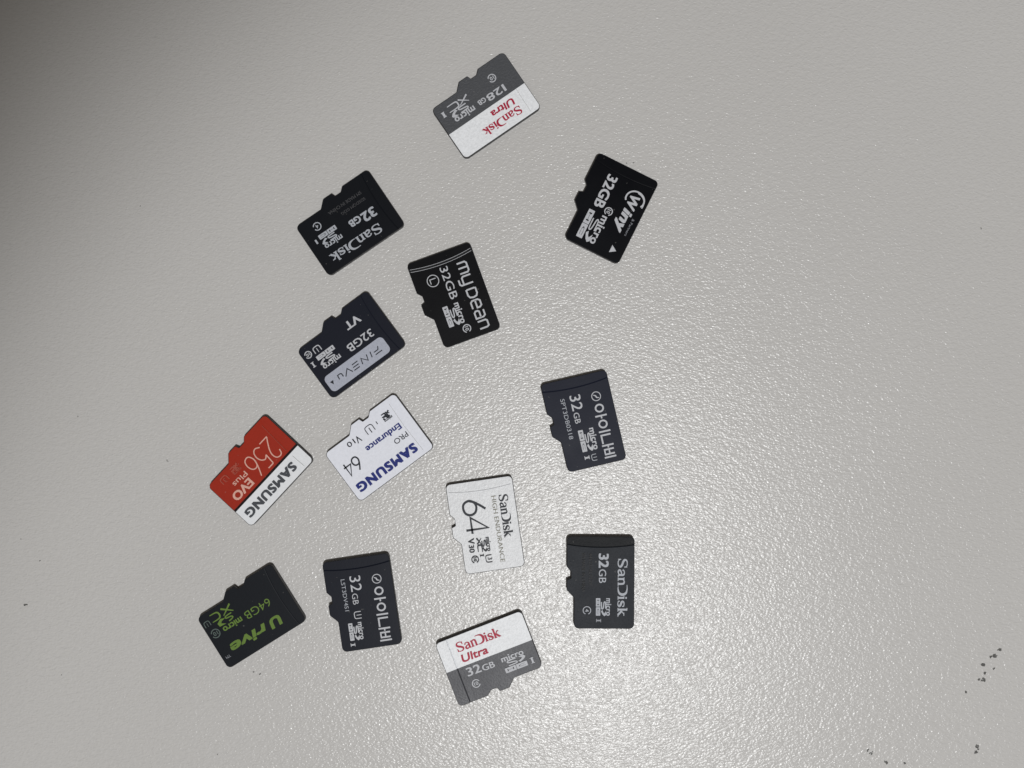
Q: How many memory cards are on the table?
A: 13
